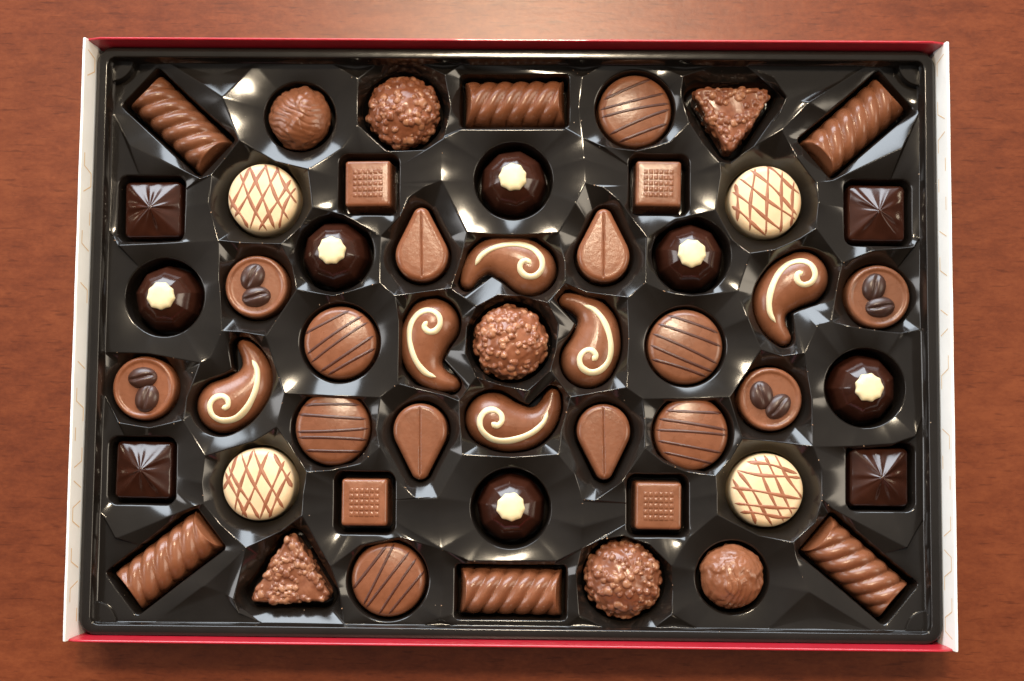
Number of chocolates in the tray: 51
